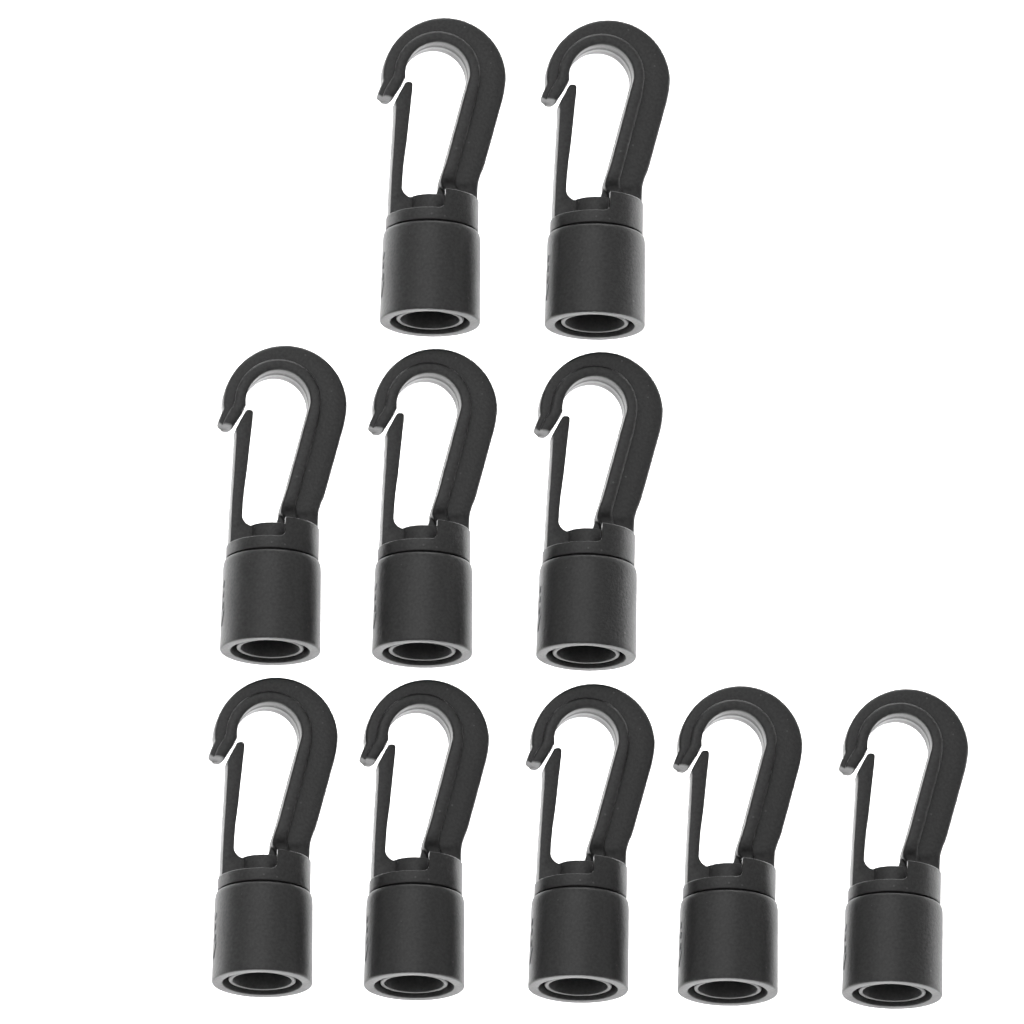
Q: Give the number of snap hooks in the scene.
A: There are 10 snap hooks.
